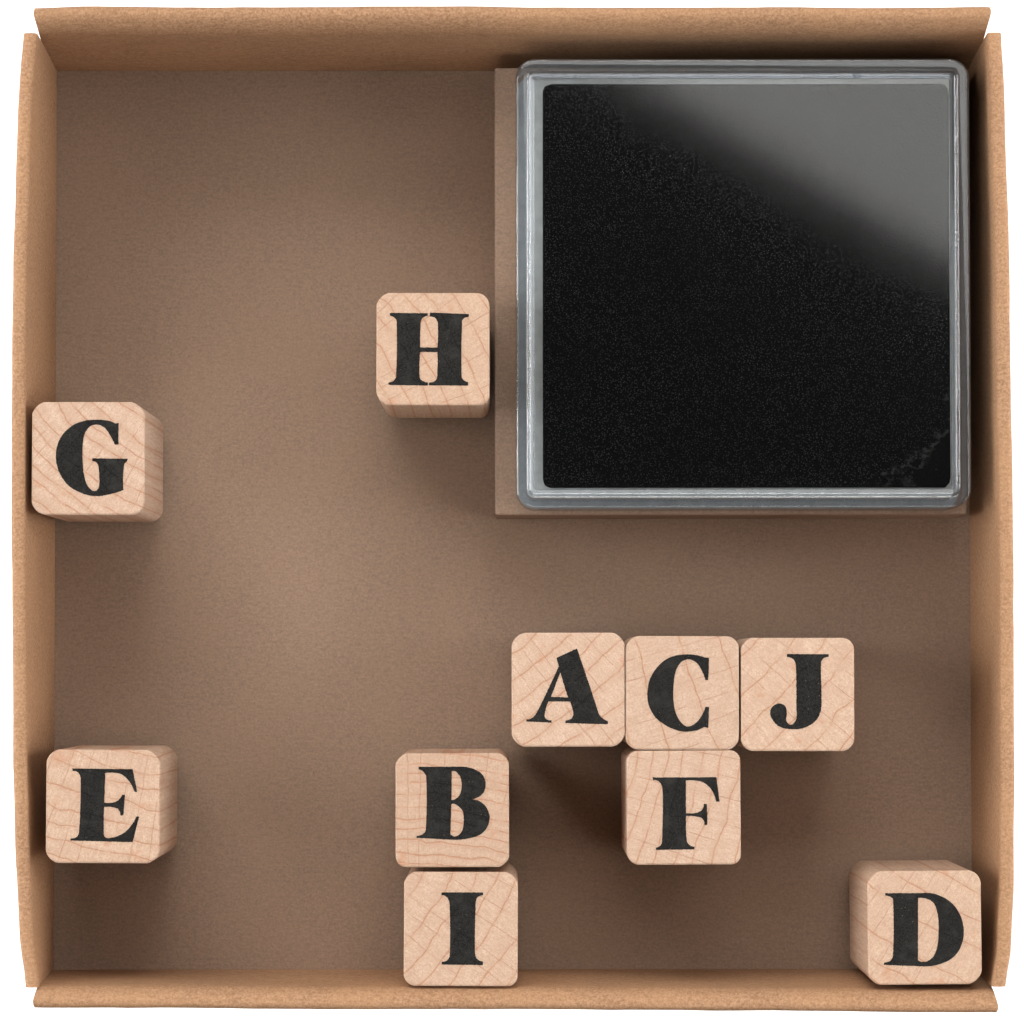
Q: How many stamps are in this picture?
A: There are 10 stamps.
